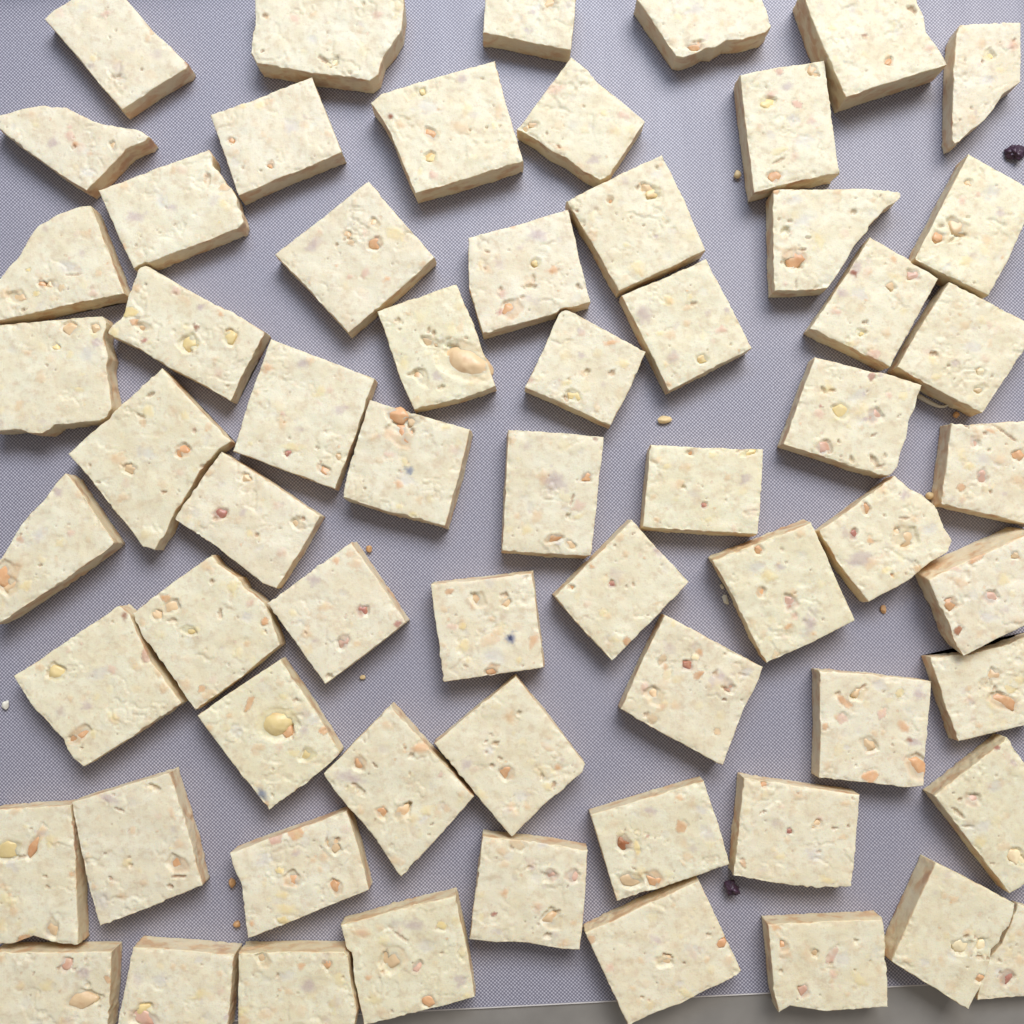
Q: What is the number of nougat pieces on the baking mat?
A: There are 63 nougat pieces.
